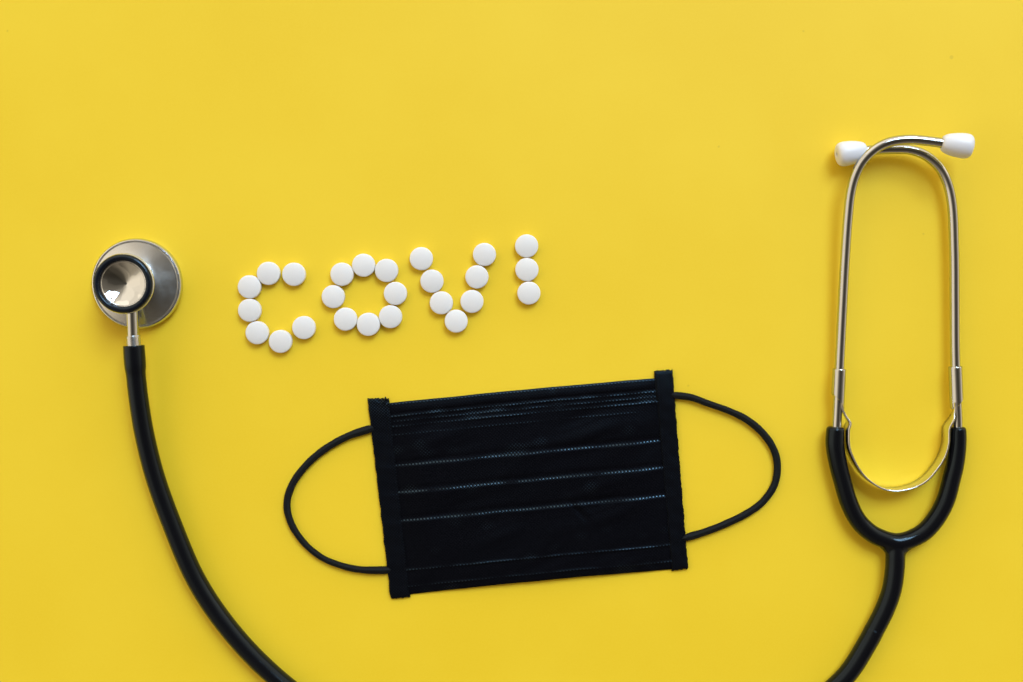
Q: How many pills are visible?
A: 25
